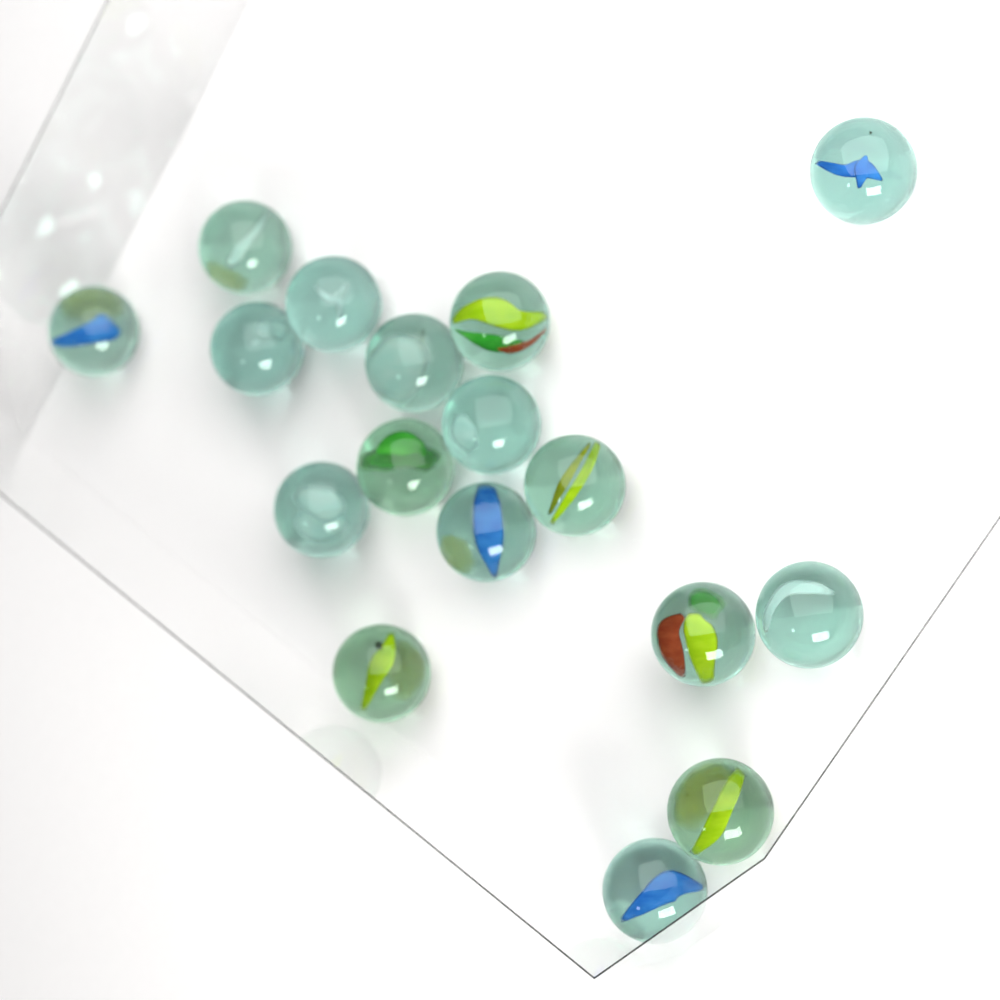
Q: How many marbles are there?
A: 17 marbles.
